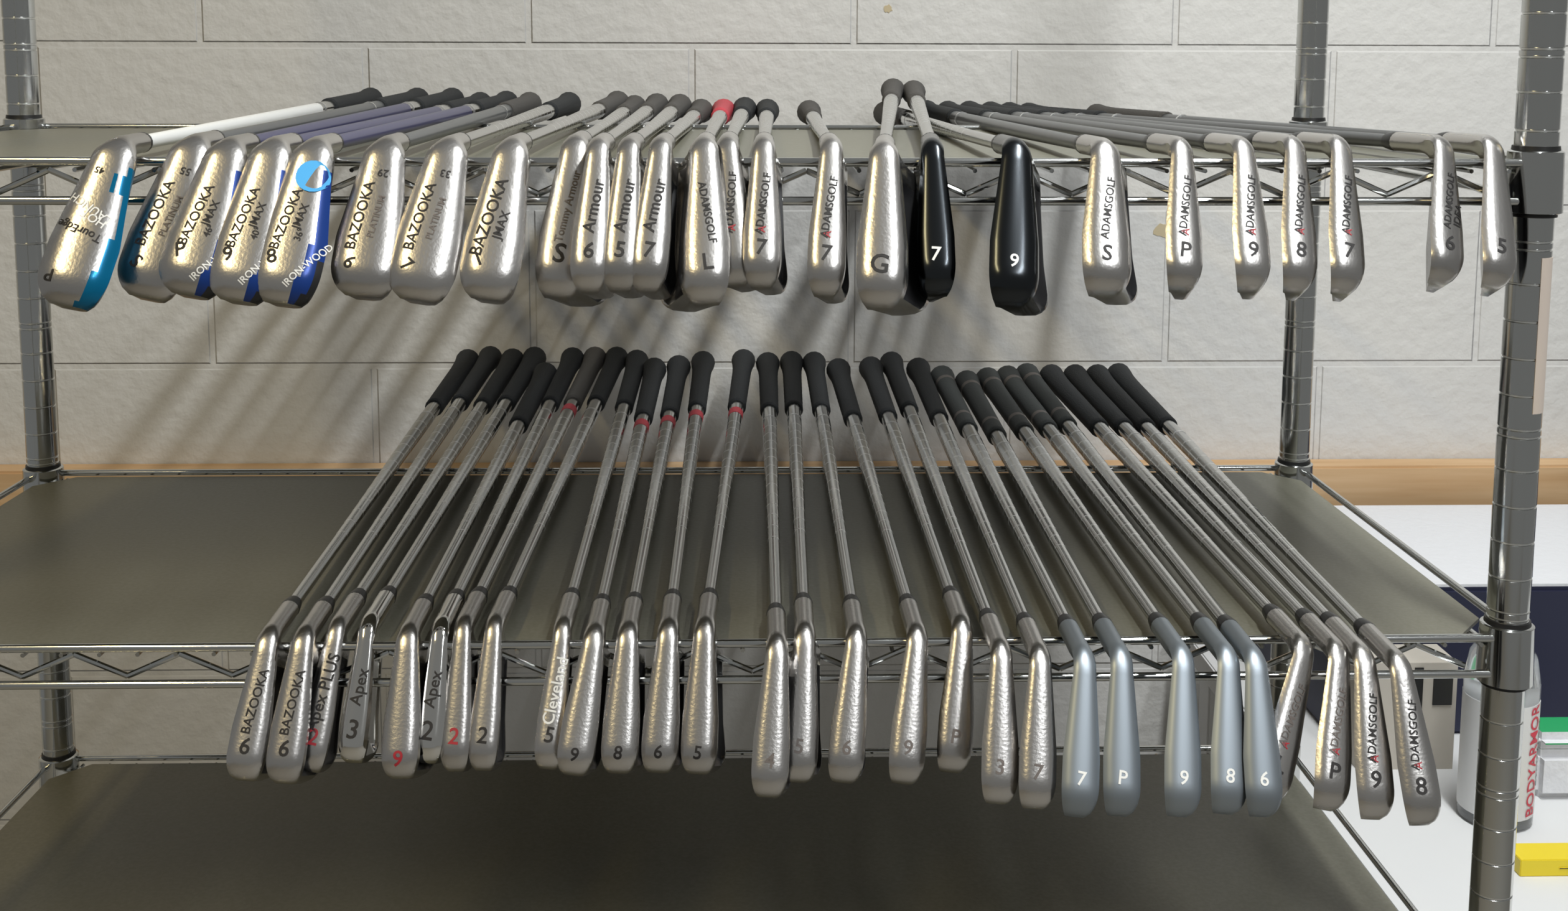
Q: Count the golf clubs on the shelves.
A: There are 55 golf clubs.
